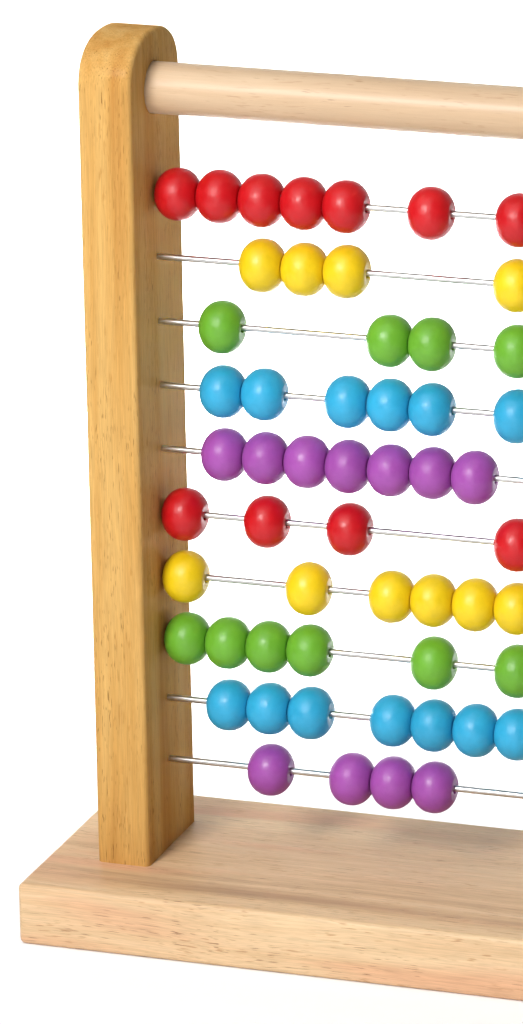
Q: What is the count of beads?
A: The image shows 55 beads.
